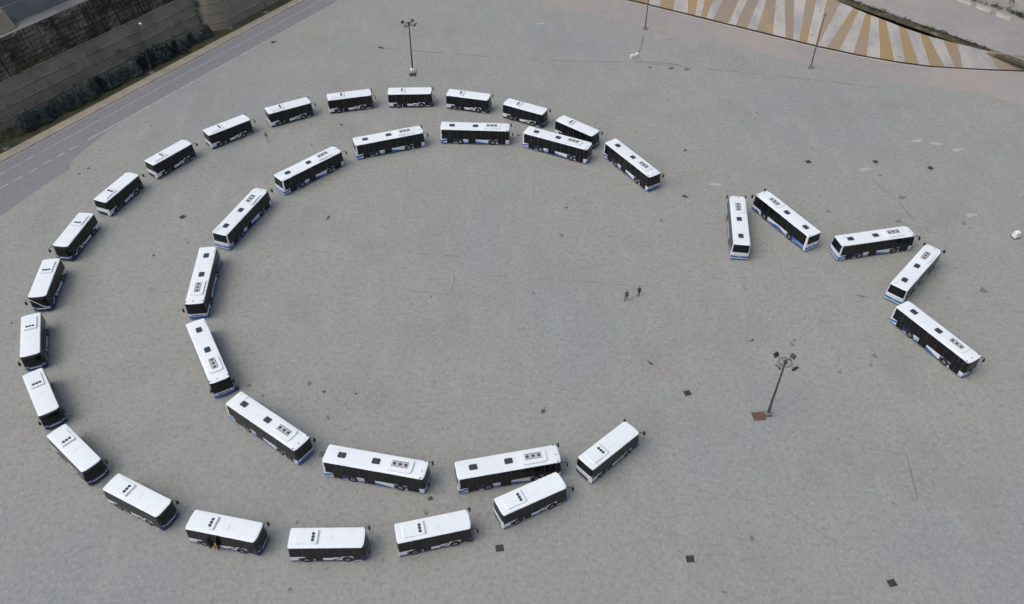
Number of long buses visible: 16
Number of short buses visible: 20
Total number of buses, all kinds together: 36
